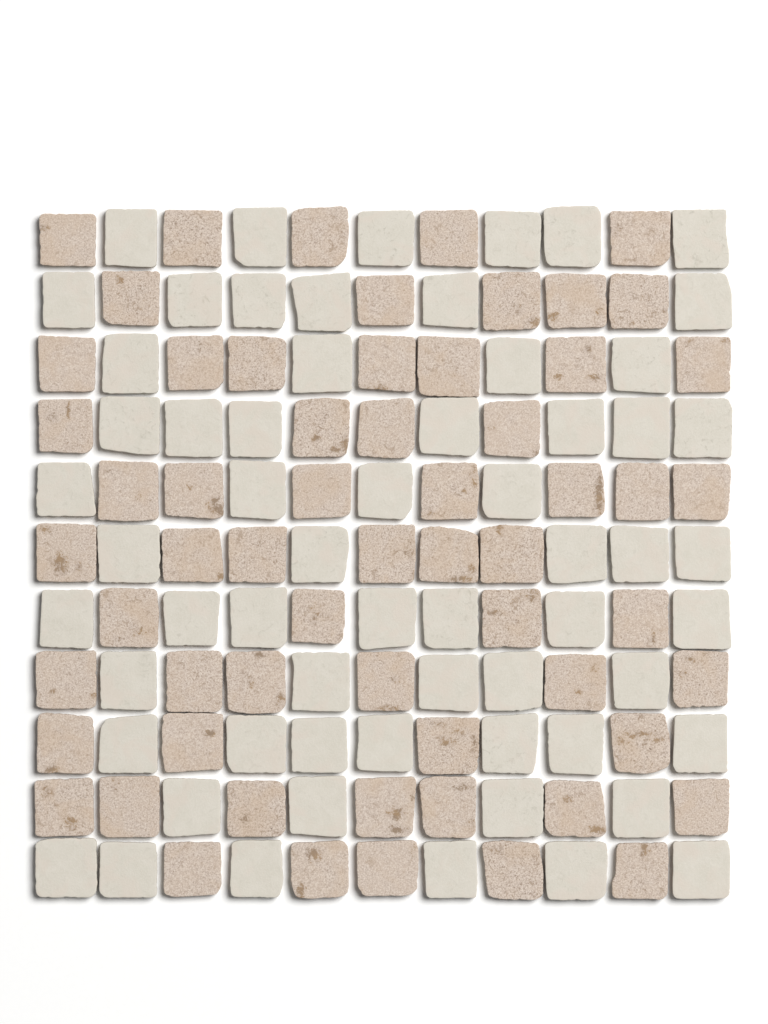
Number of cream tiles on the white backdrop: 61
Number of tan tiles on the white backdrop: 60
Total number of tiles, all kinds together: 121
